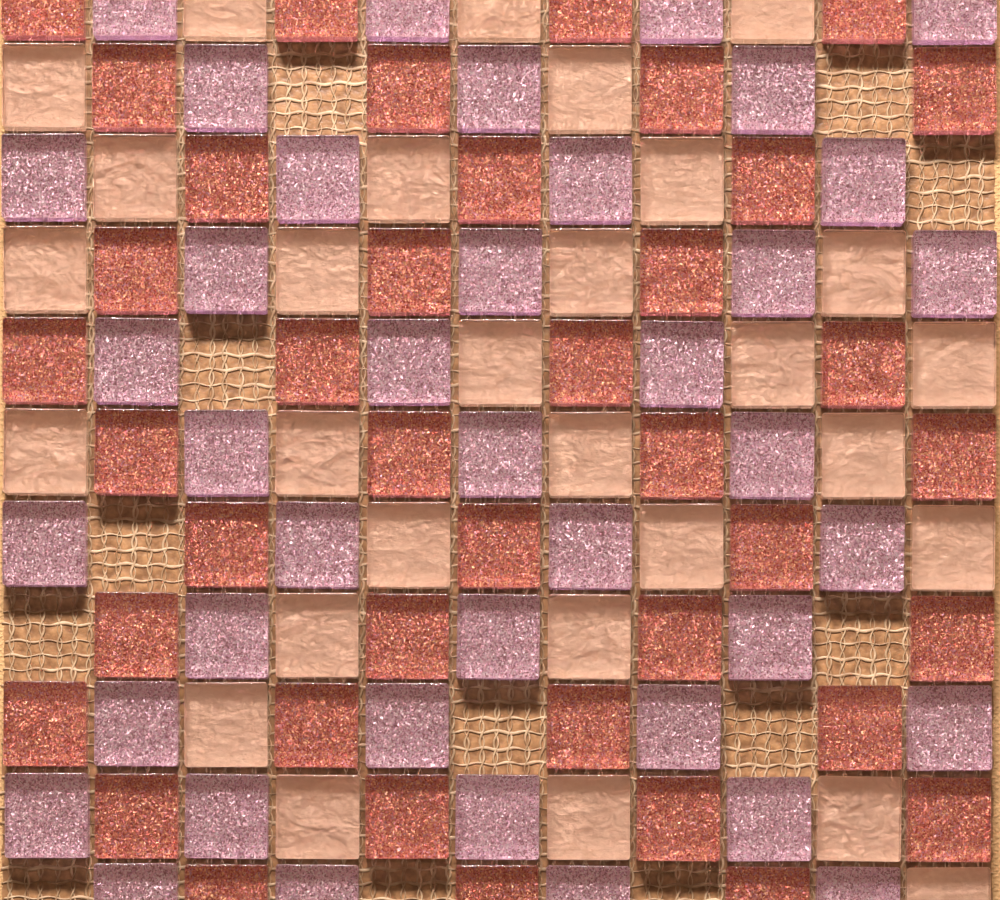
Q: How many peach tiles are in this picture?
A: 29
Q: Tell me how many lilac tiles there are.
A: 40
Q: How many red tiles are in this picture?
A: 40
